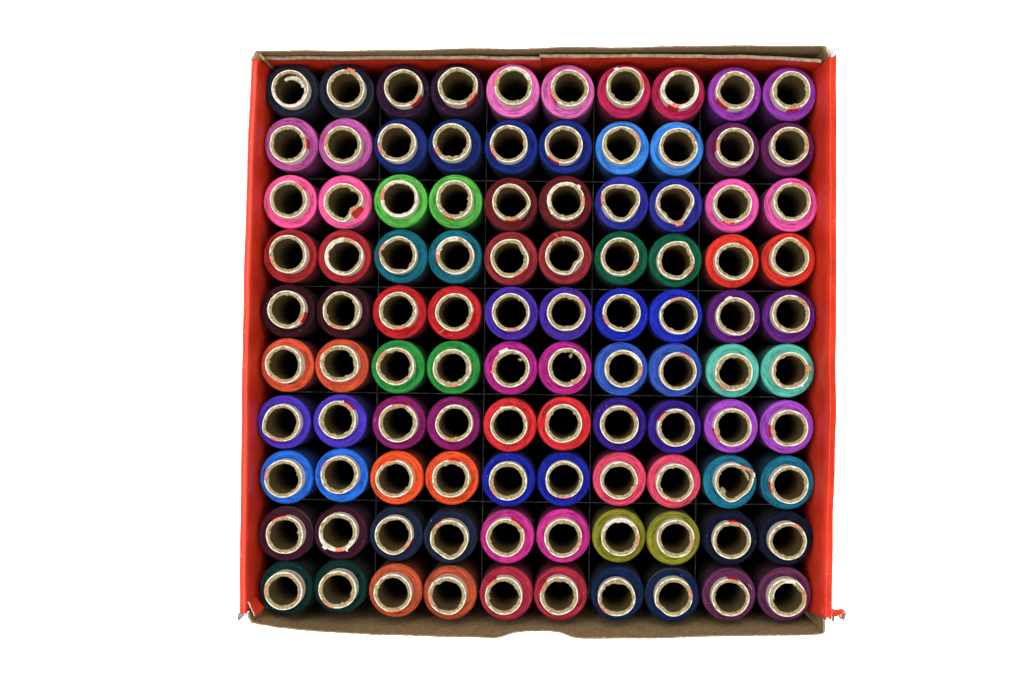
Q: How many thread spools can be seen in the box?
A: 100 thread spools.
